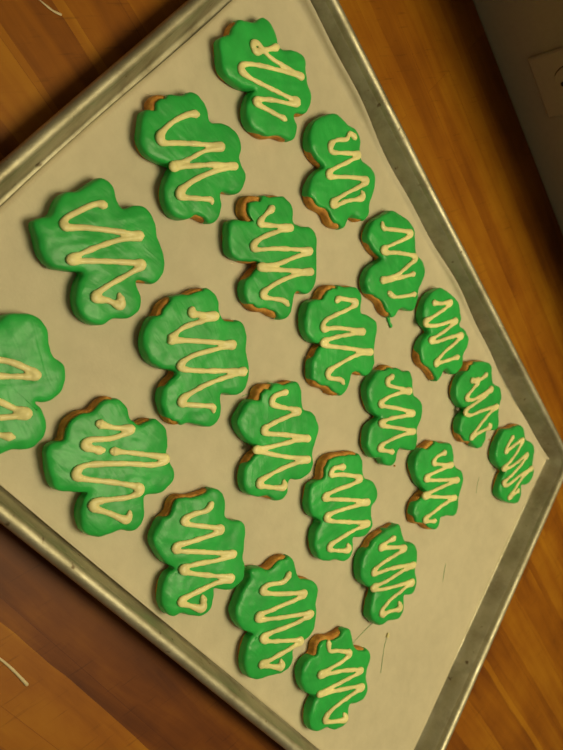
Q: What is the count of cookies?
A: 21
